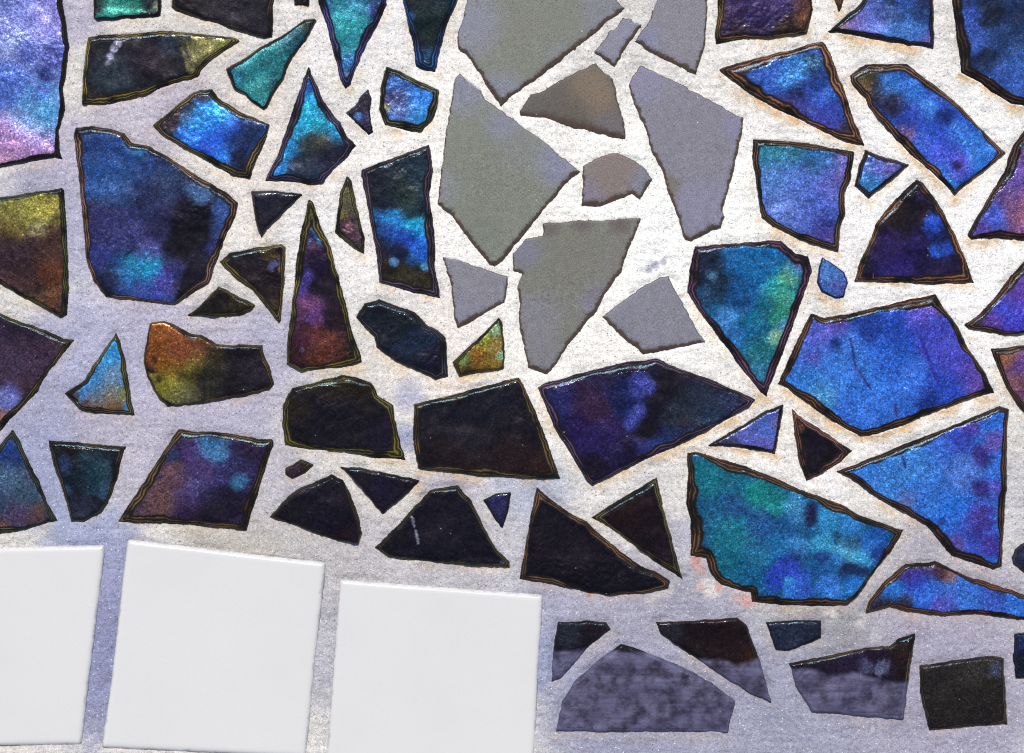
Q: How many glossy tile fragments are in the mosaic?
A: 66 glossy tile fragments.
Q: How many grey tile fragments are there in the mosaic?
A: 10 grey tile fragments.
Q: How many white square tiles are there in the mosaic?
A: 3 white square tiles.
